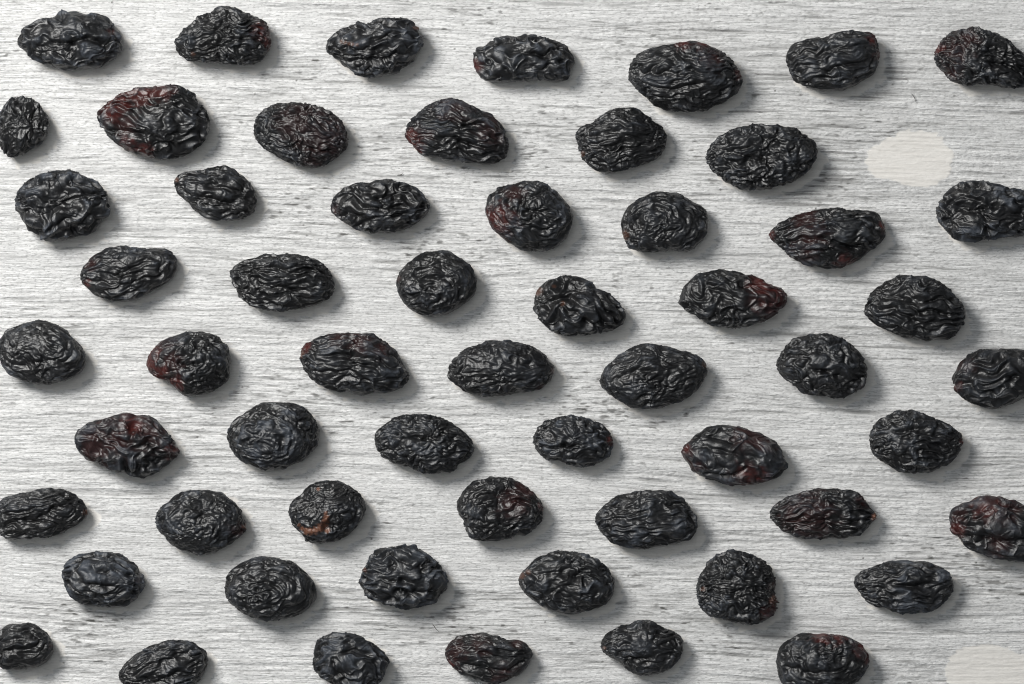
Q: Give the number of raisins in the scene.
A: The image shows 58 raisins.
